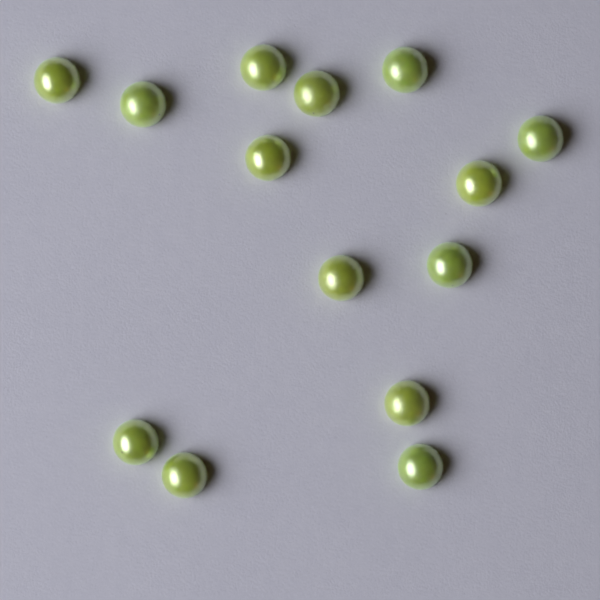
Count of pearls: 14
